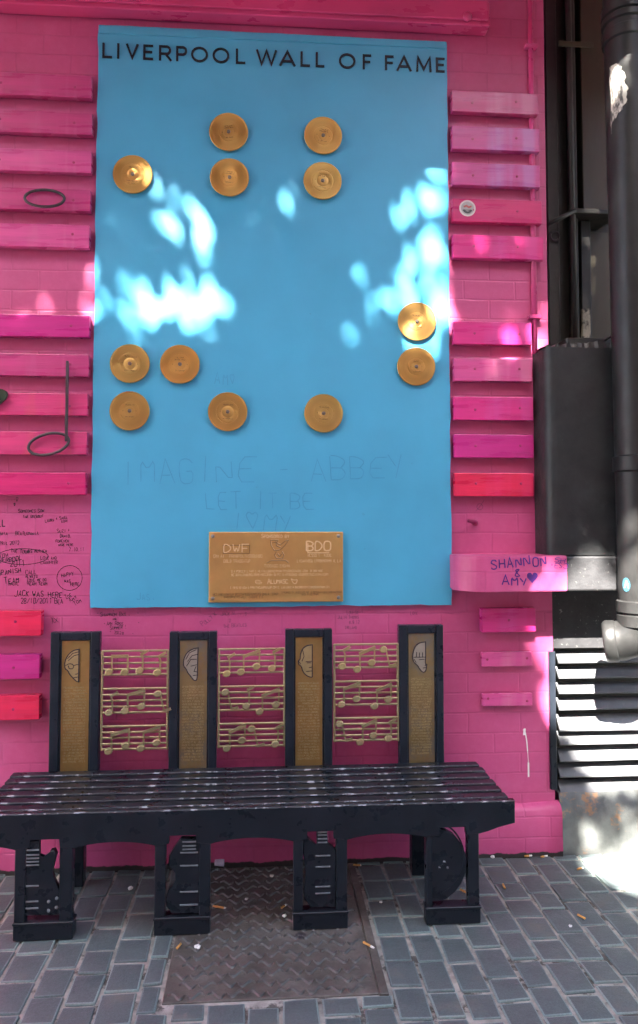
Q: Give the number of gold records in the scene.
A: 12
